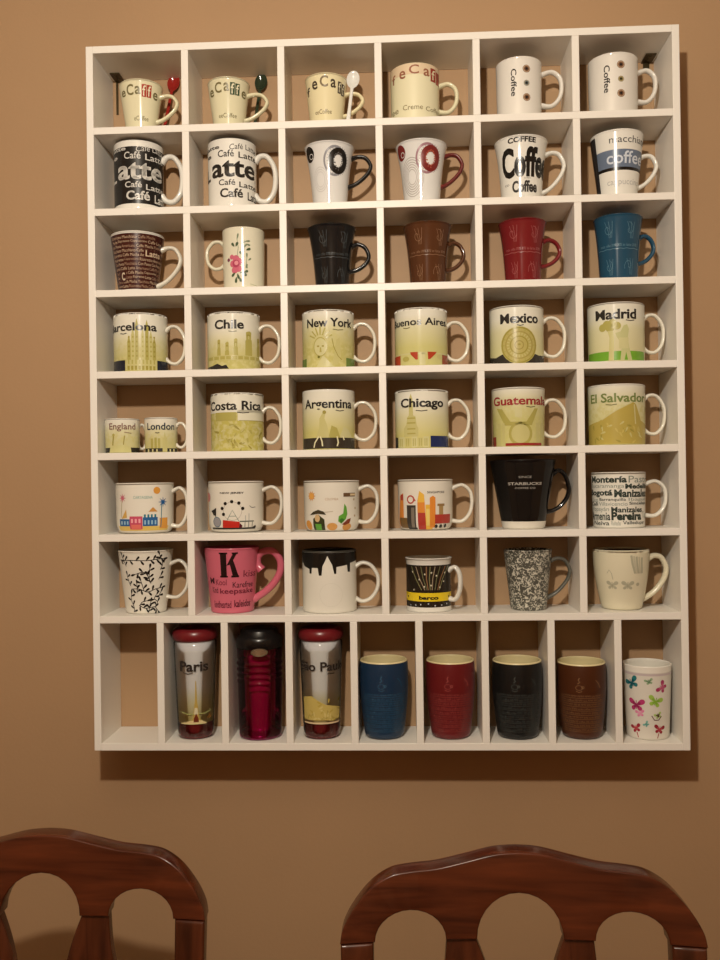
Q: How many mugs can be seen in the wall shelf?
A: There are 43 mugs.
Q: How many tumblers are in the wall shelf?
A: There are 8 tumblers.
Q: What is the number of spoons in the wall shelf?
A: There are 3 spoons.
